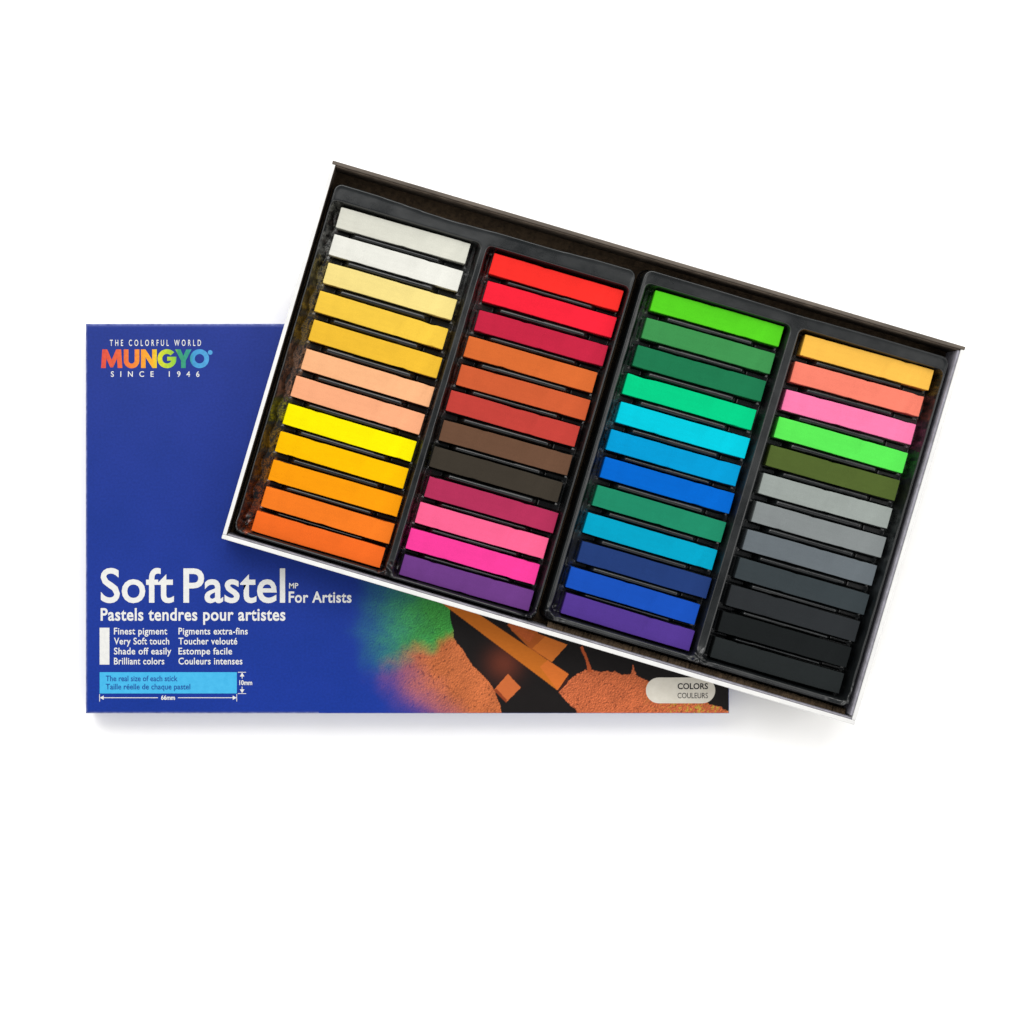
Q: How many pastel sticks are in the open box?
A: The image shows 48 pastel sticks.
